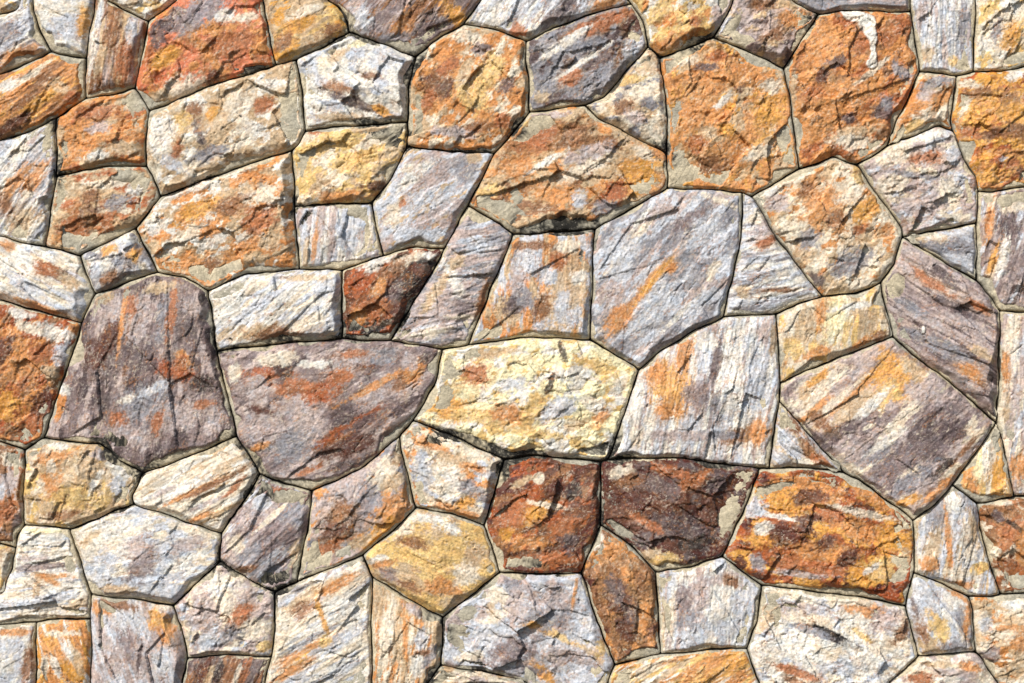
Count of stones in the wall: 86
